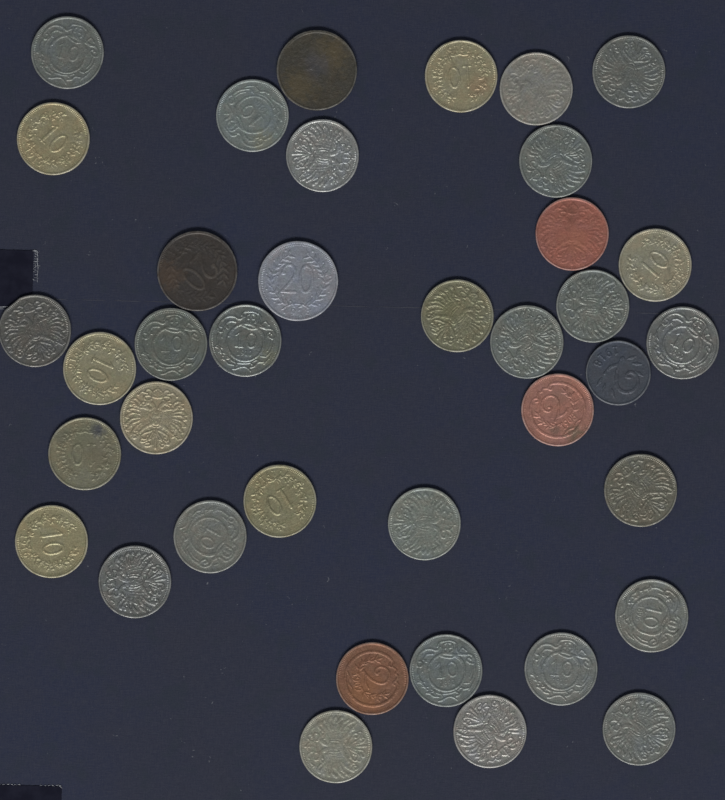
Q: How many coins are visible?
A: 38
